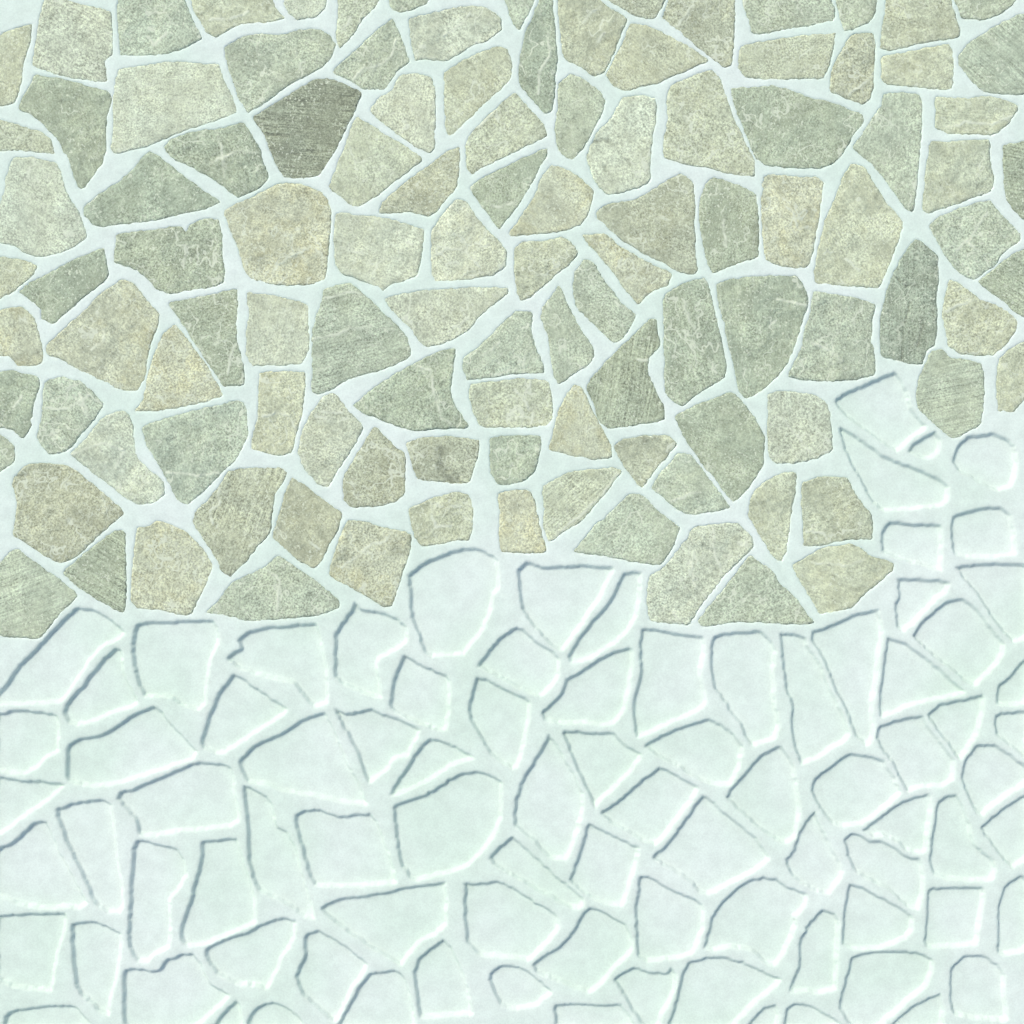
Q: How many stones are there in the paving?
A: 112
